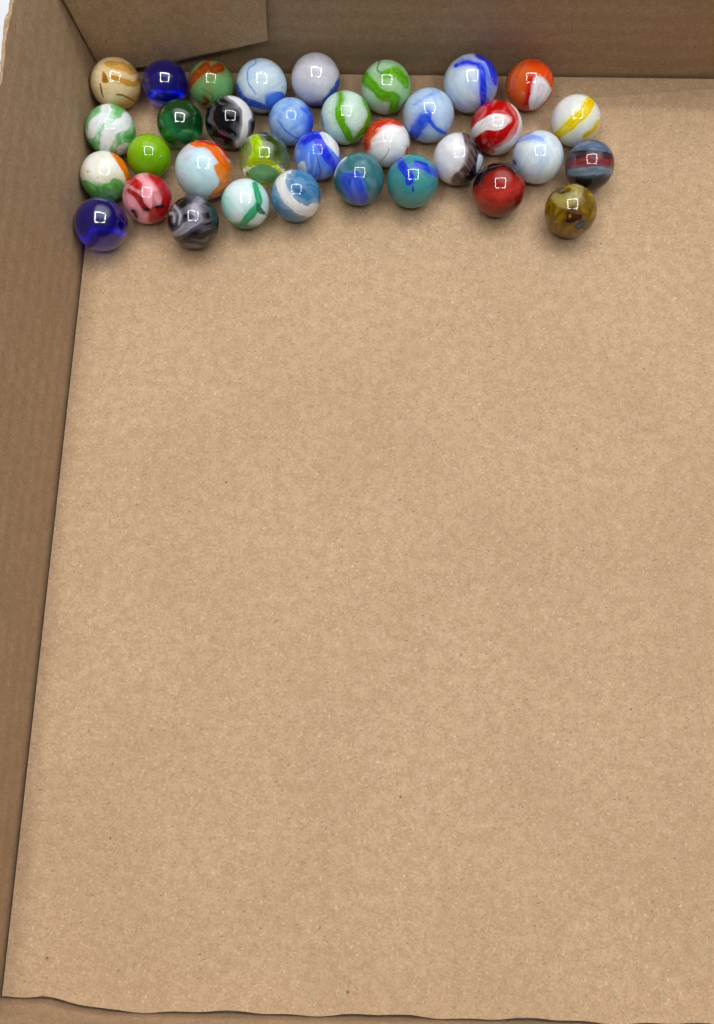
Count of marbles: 34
